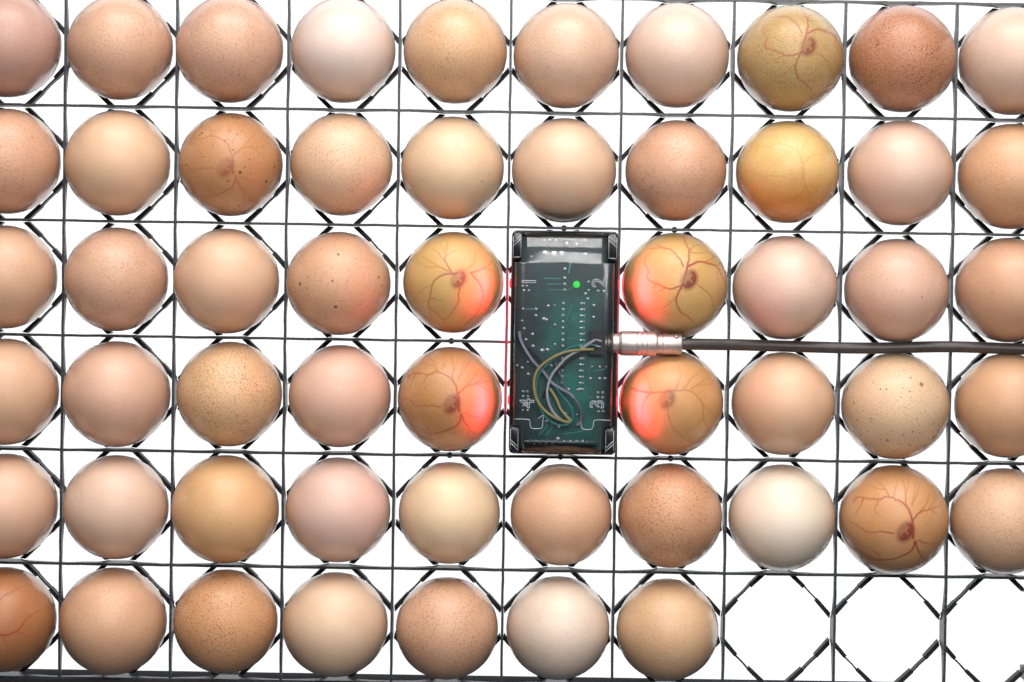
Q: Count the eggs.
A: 55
